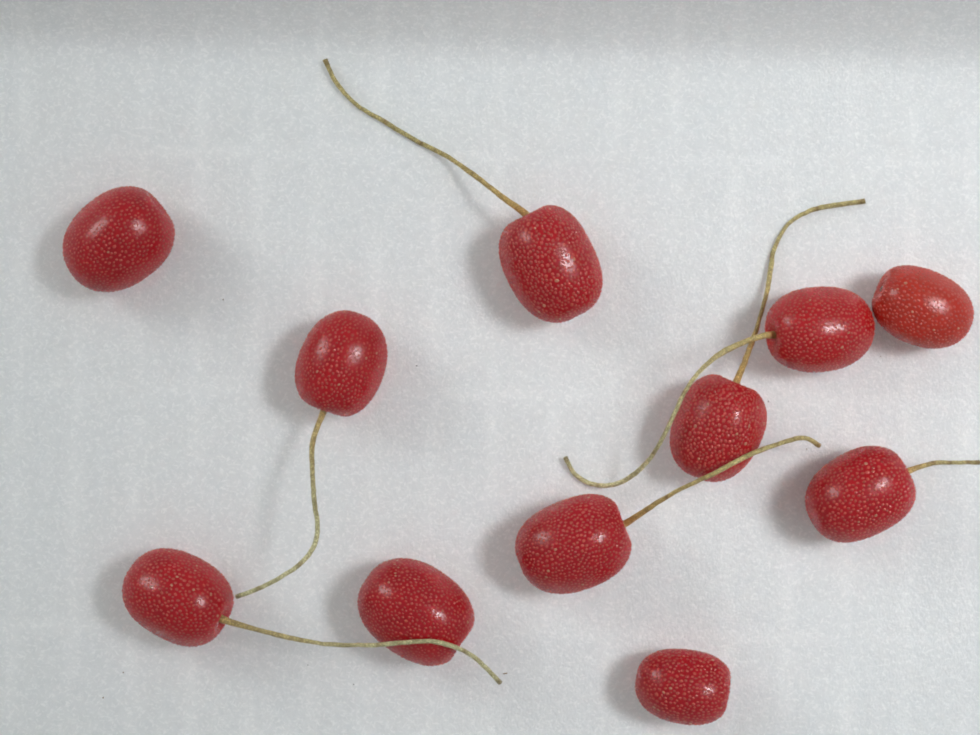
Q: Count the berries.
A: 11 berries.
